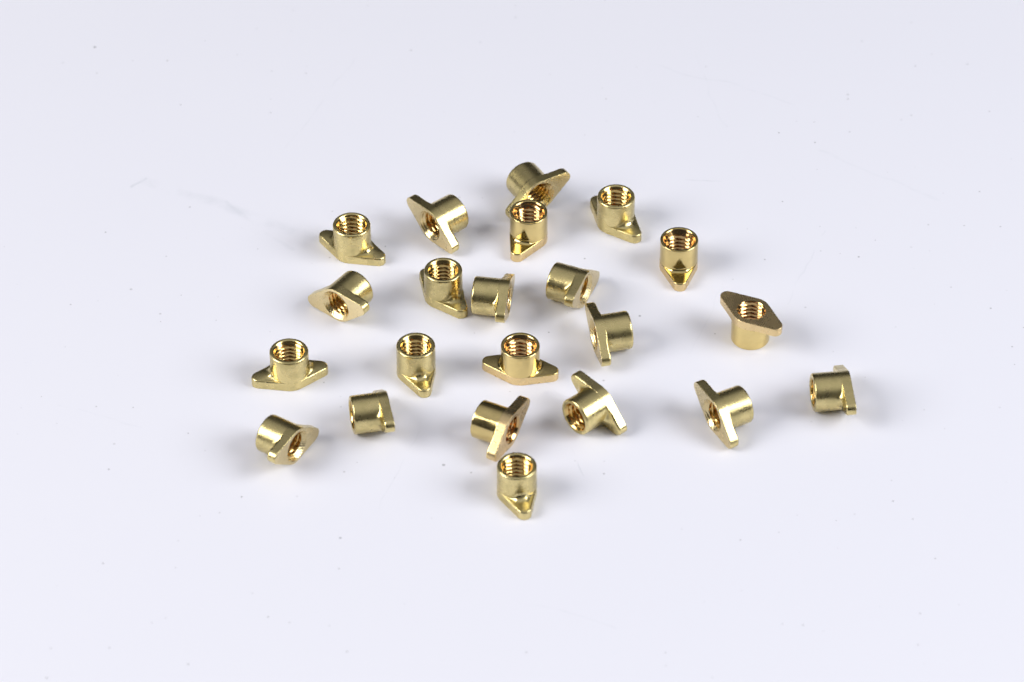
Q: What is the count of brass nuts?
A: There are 22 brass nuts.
